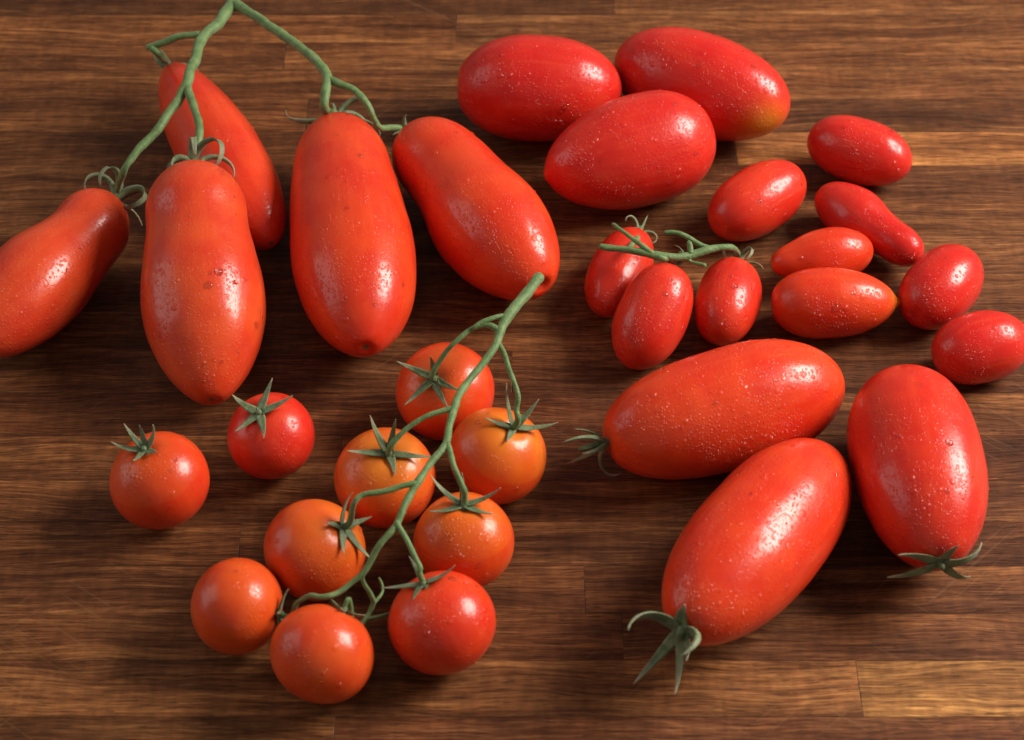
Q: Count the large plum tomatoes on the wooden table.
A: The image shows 11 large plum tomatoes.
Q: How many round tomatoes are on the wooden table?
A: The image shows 10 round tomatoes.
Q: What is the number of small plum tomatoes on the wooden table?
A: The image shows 10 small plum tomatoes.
